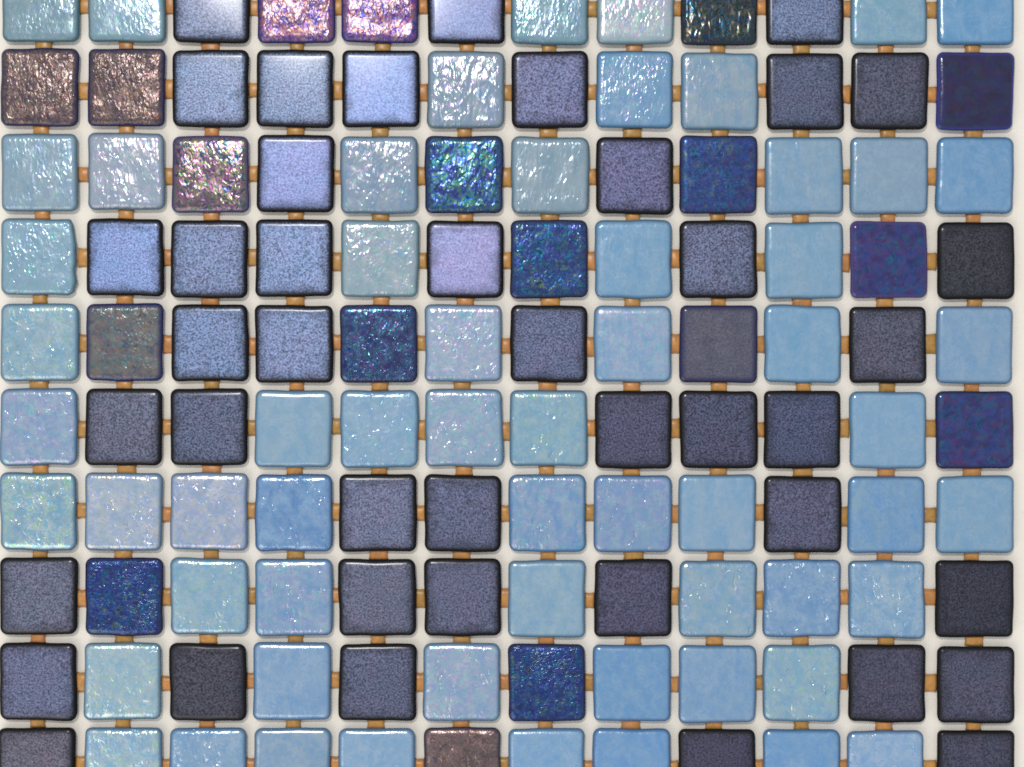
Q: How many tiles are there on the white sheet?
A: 120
